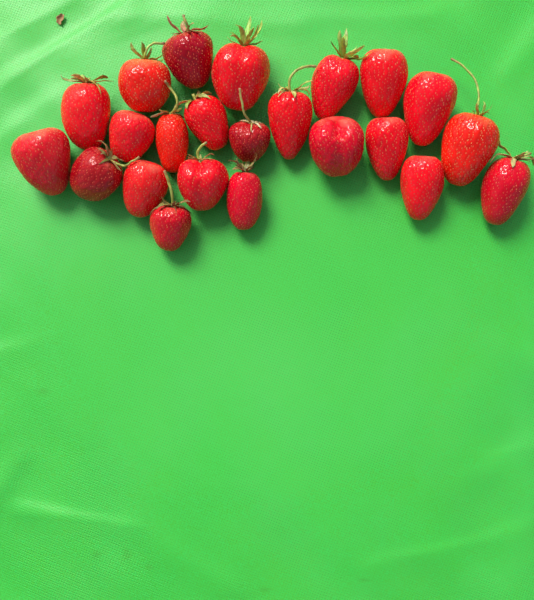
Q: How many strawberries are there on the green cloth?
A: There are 23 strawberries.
